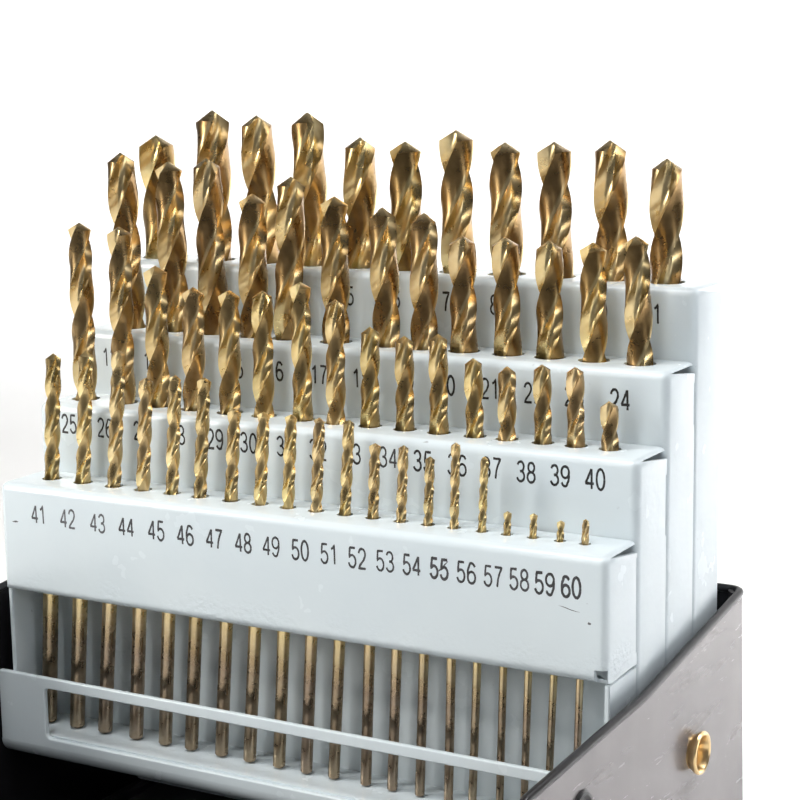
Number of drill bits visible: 60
